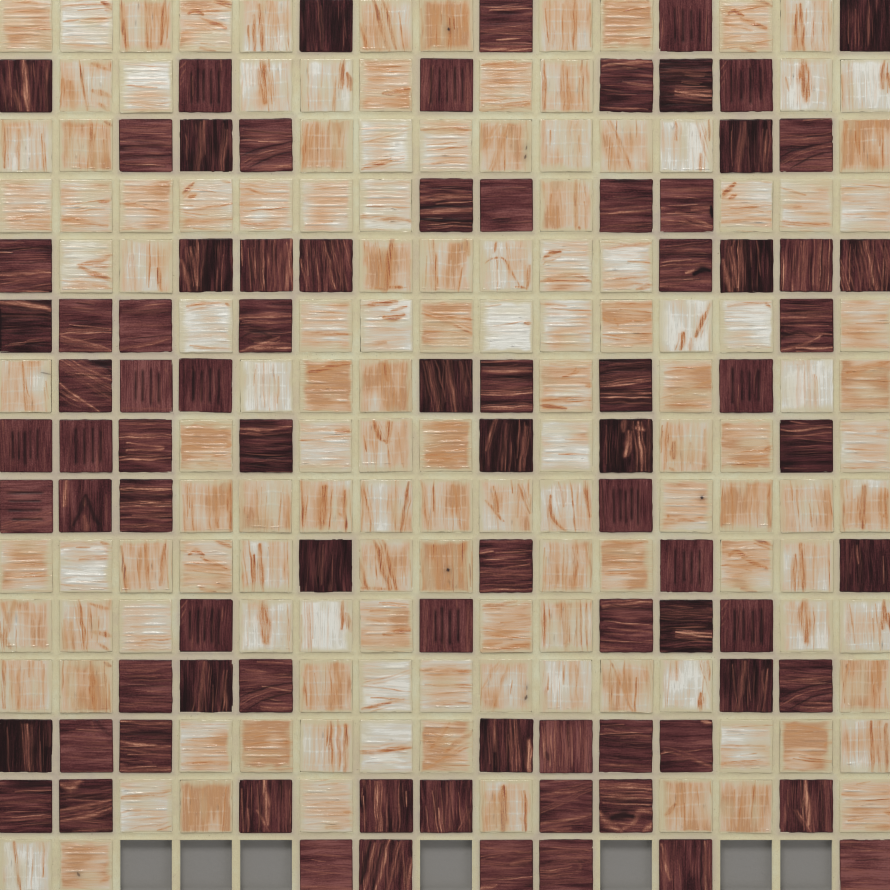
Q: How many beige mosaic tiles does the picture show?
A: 133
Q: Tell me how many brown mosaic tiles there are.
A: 85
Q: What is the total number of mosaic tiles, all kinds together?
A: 218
